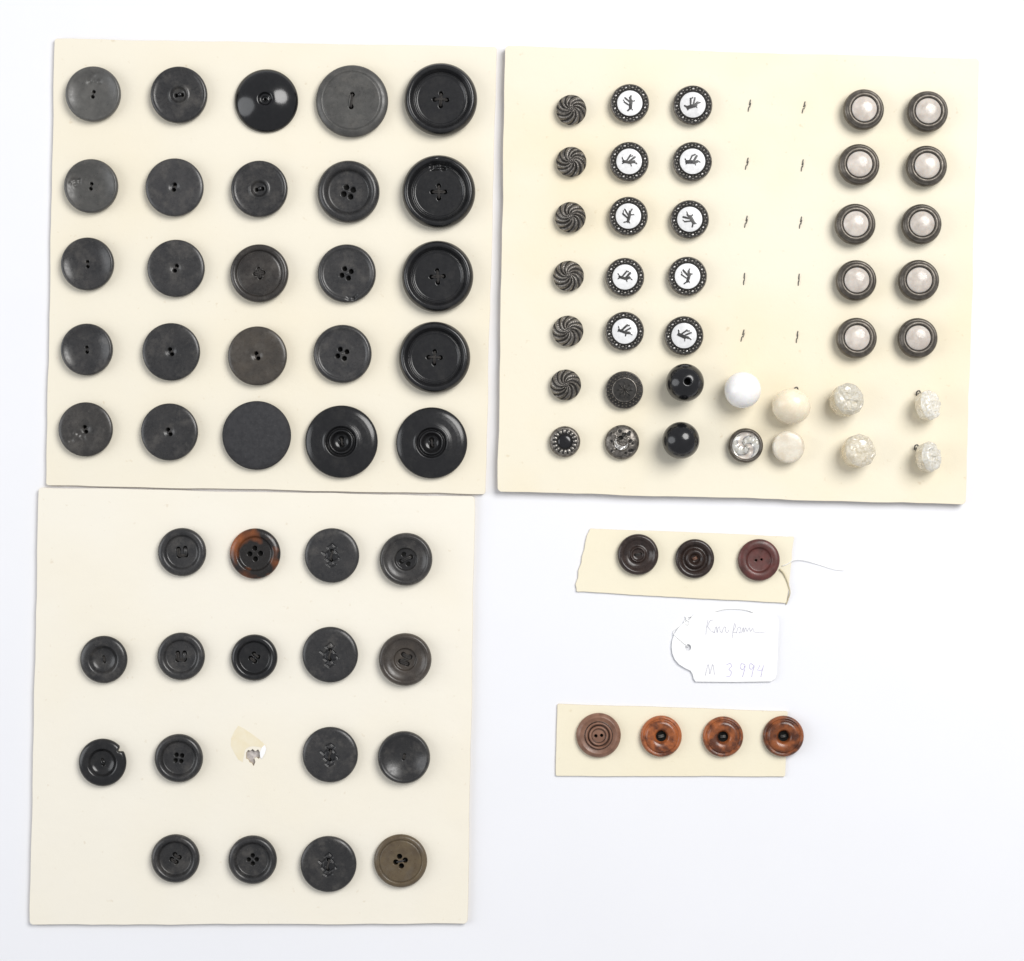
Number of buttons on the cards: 88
